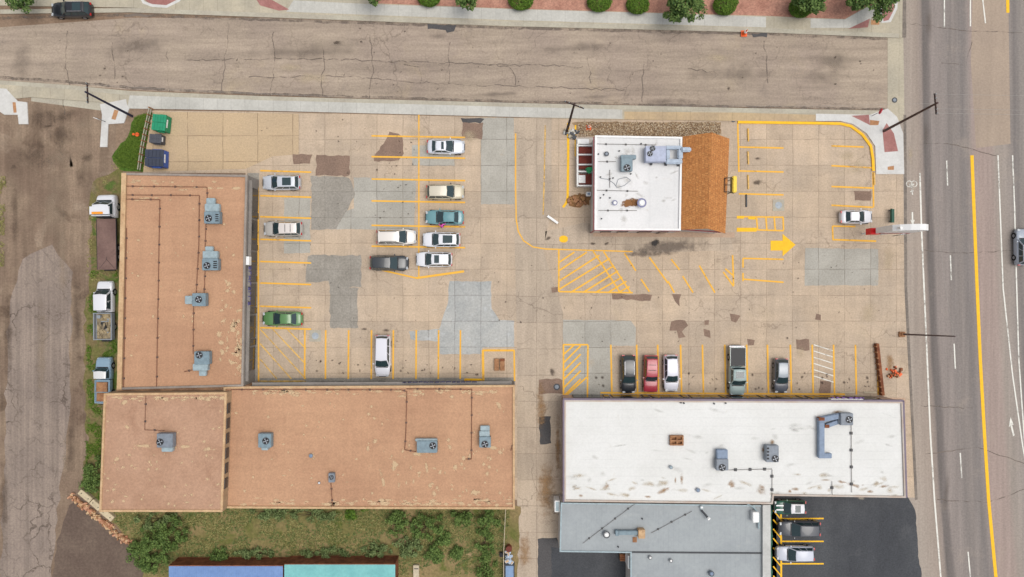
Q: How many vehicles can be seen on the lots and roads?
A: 25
